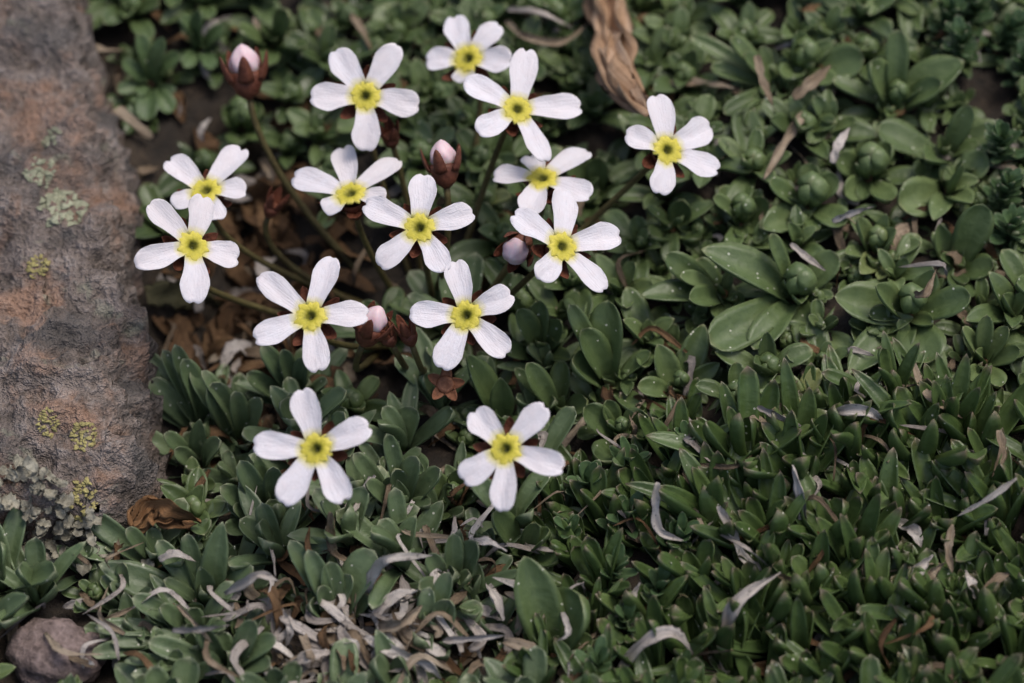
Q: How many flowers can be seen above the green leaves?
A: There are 14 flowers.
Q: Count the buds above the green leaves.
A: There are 4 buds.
